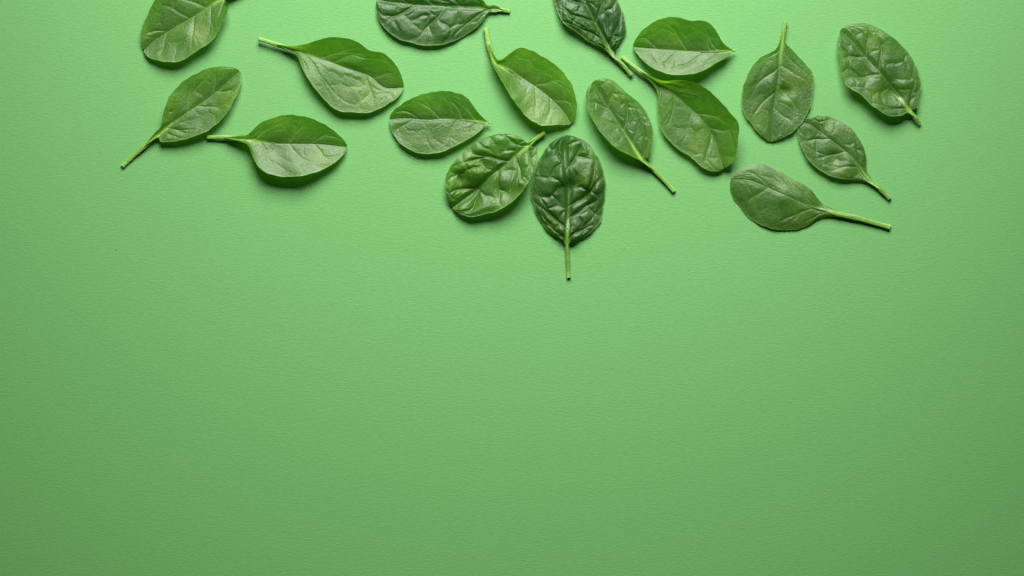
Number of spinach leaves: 17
